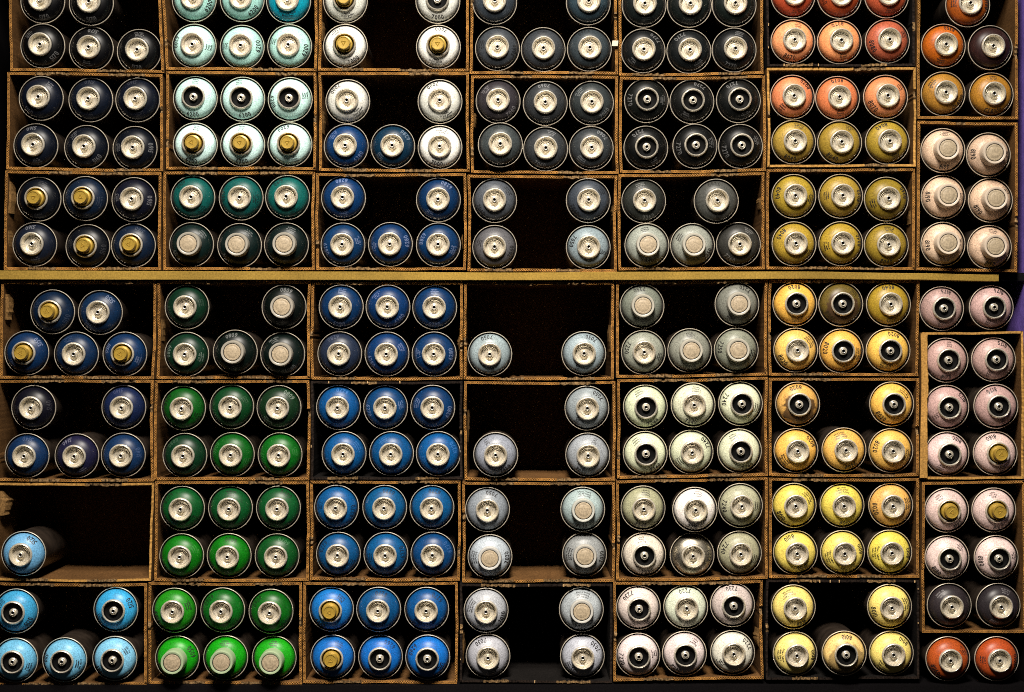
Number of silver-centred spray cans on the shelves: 162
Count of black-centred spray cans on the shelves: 42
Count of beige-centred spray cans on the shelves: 25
